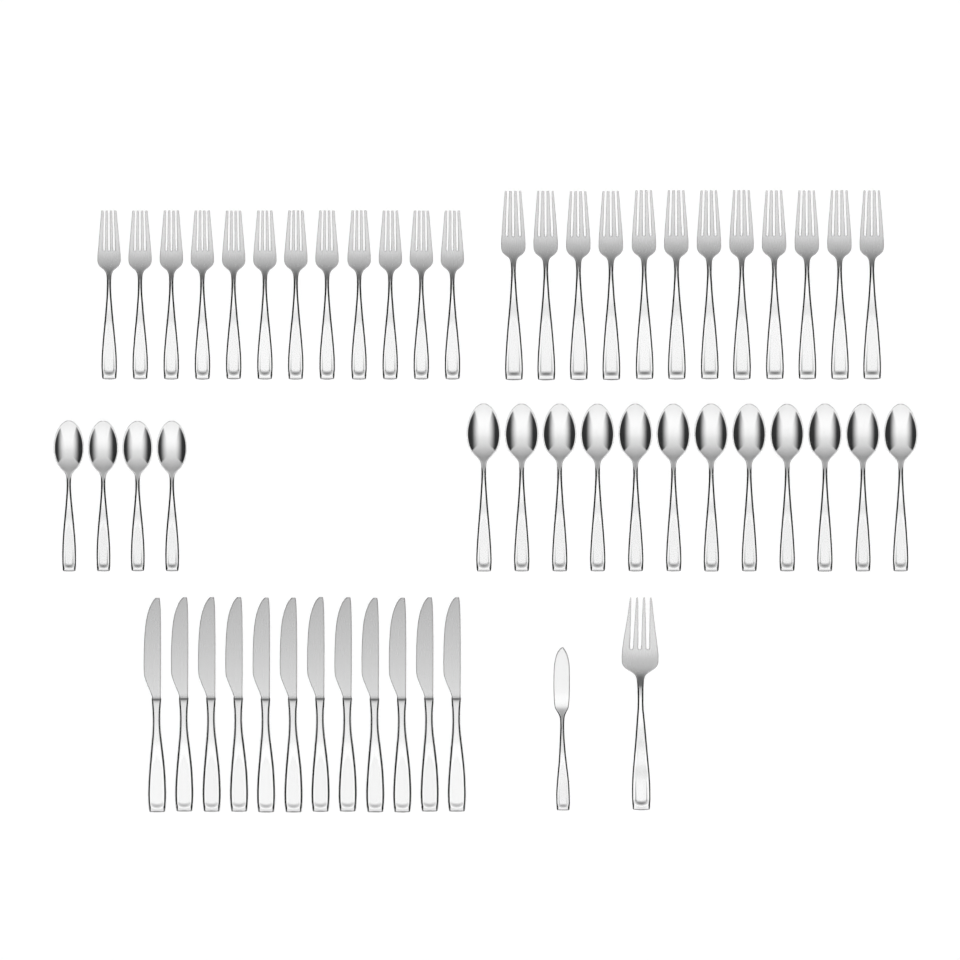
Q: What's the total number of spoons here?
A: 16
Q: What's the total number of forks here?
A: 25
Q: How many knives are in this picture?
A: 13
